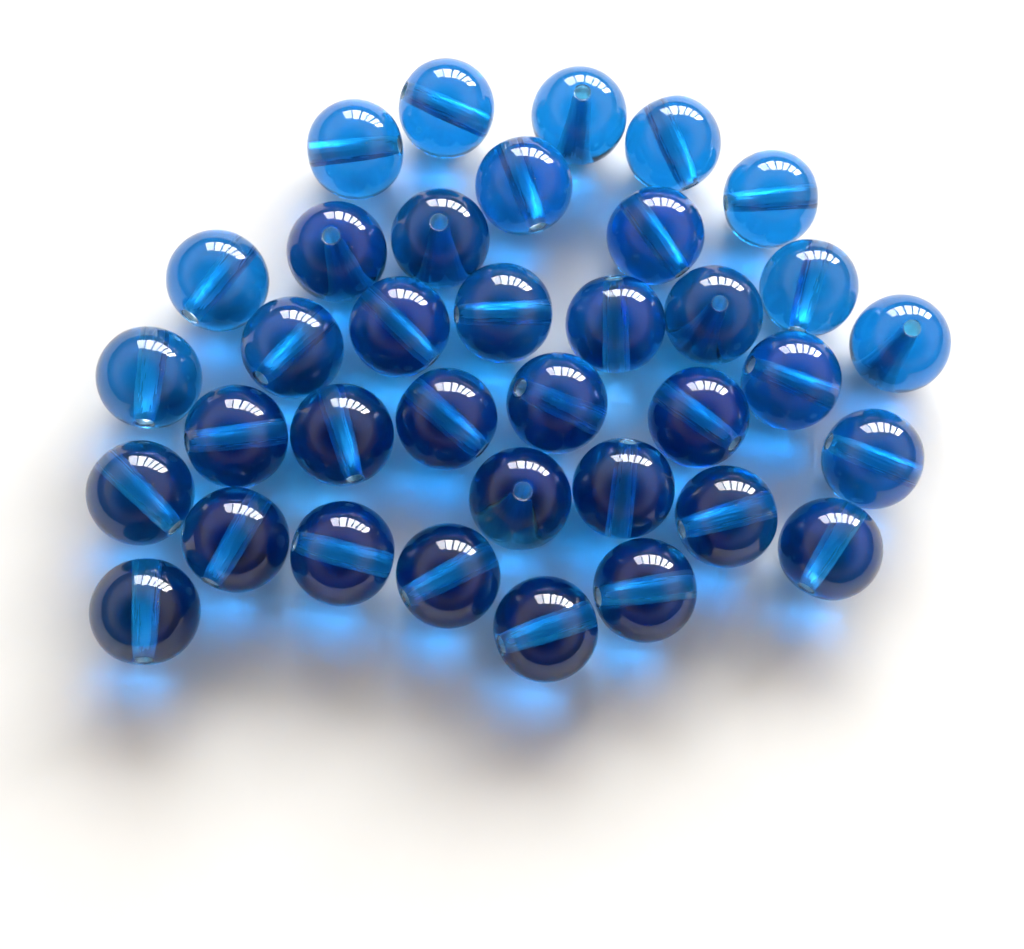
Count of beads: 36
